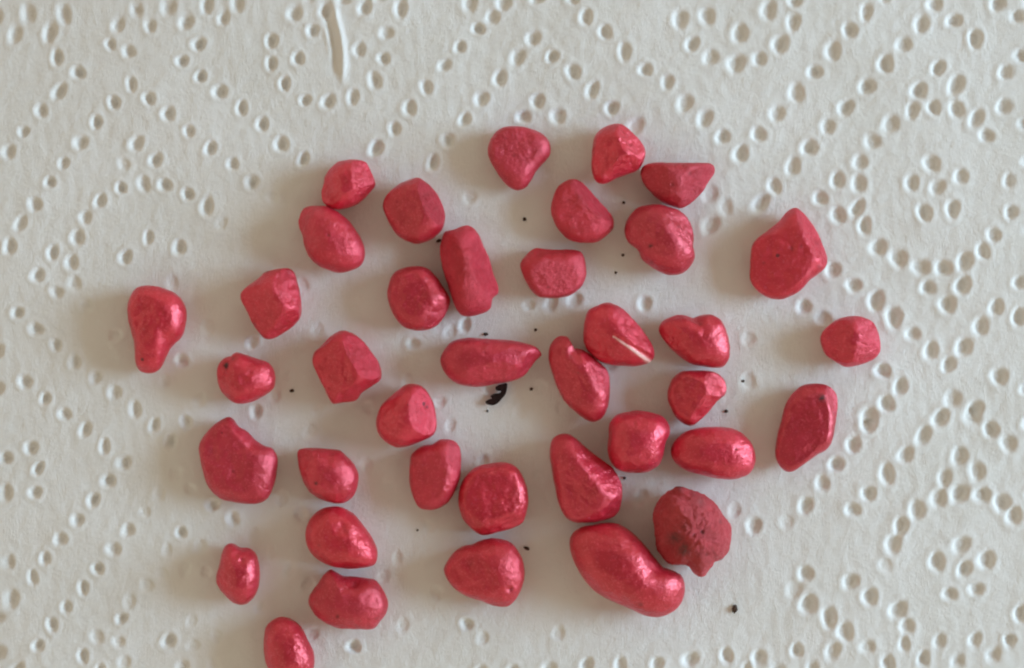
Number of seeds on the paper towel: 38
